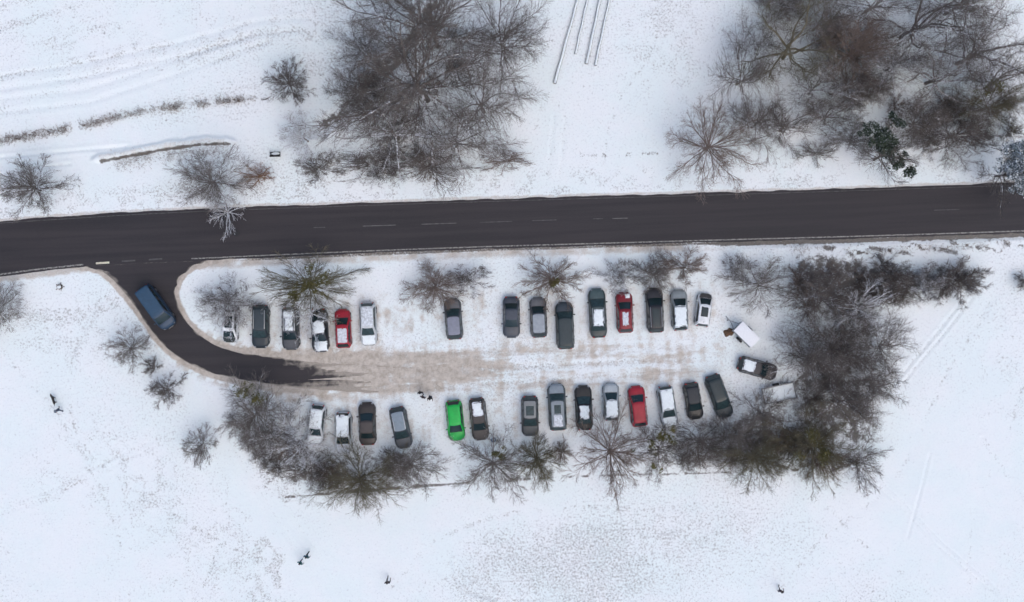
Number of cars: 31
